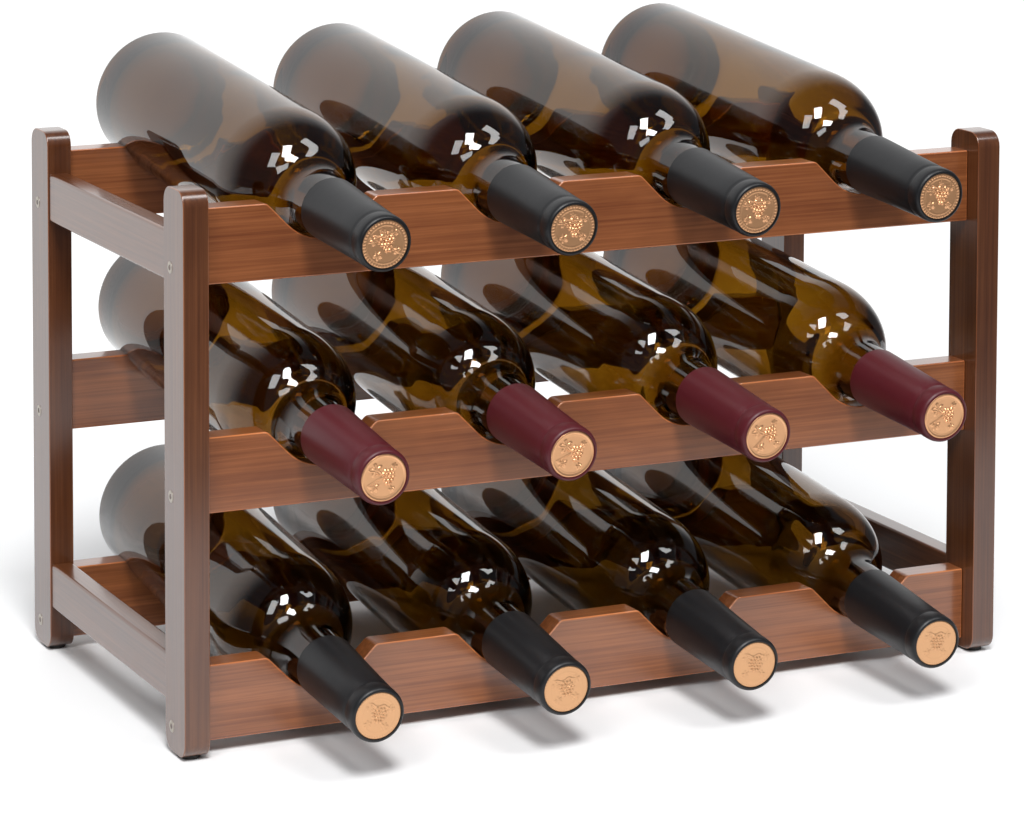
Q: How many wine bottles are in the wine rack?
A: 12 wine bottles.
